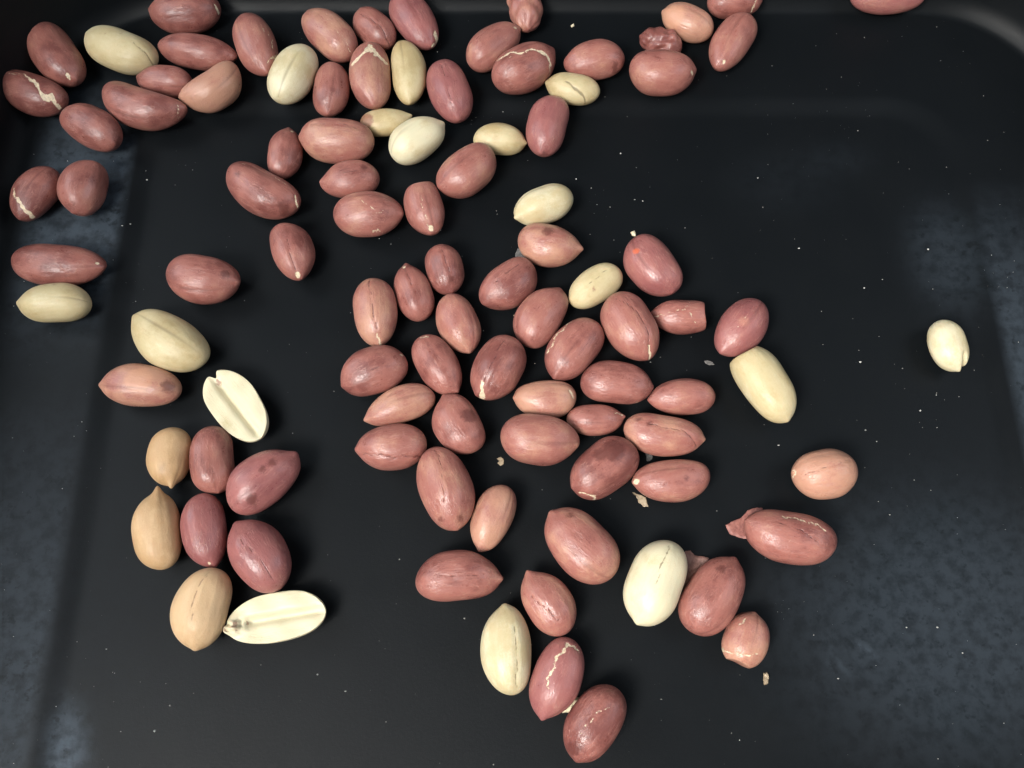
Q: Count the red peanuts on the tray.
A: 80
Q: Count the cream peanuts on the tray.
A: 17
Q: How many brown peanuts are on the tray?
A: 3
